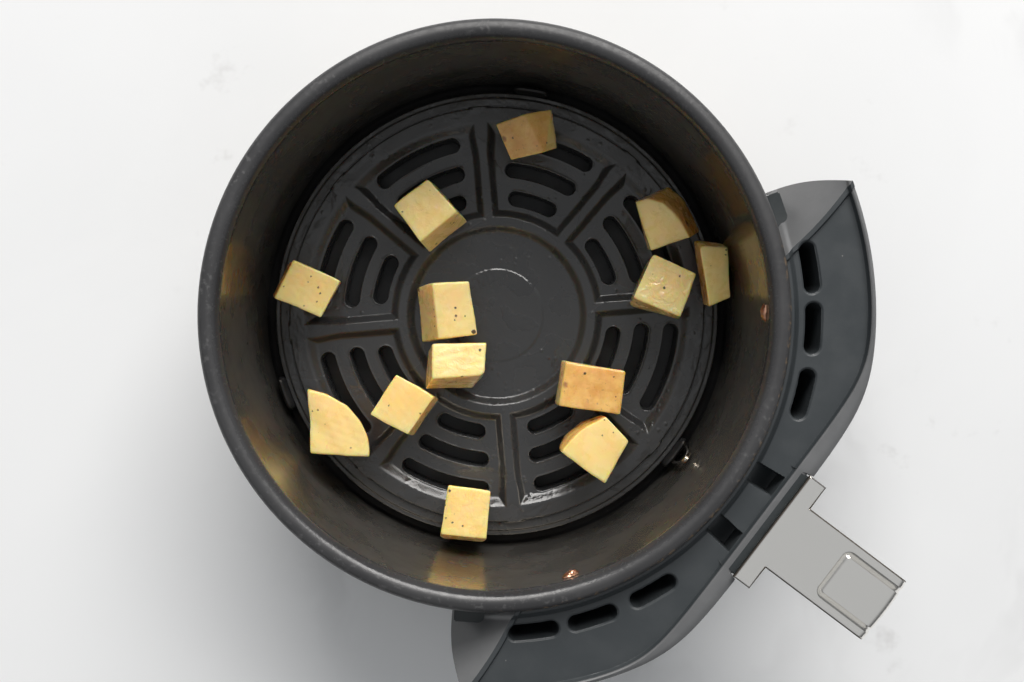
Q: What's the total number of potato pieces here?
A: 13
